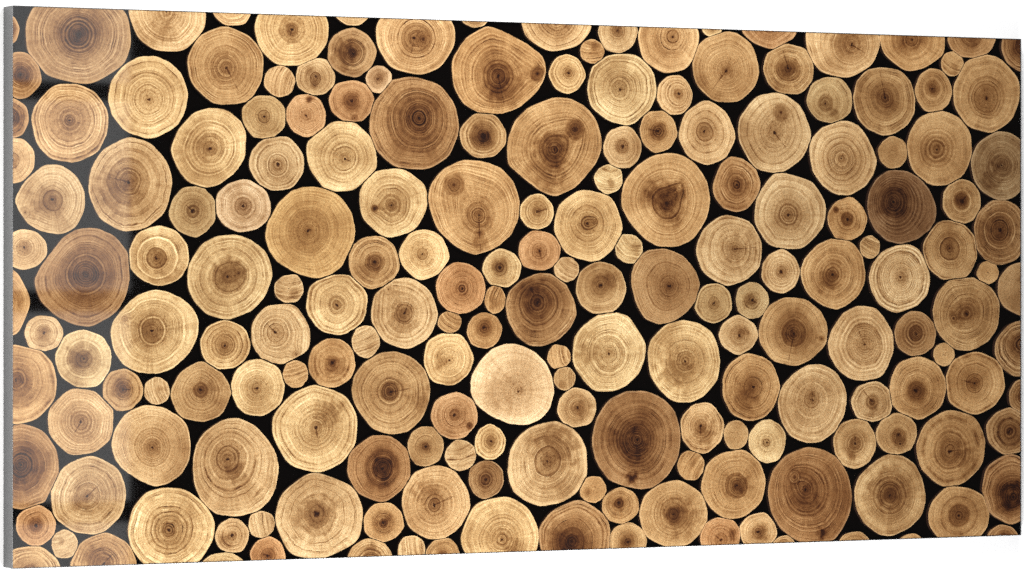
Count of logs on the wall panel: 192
